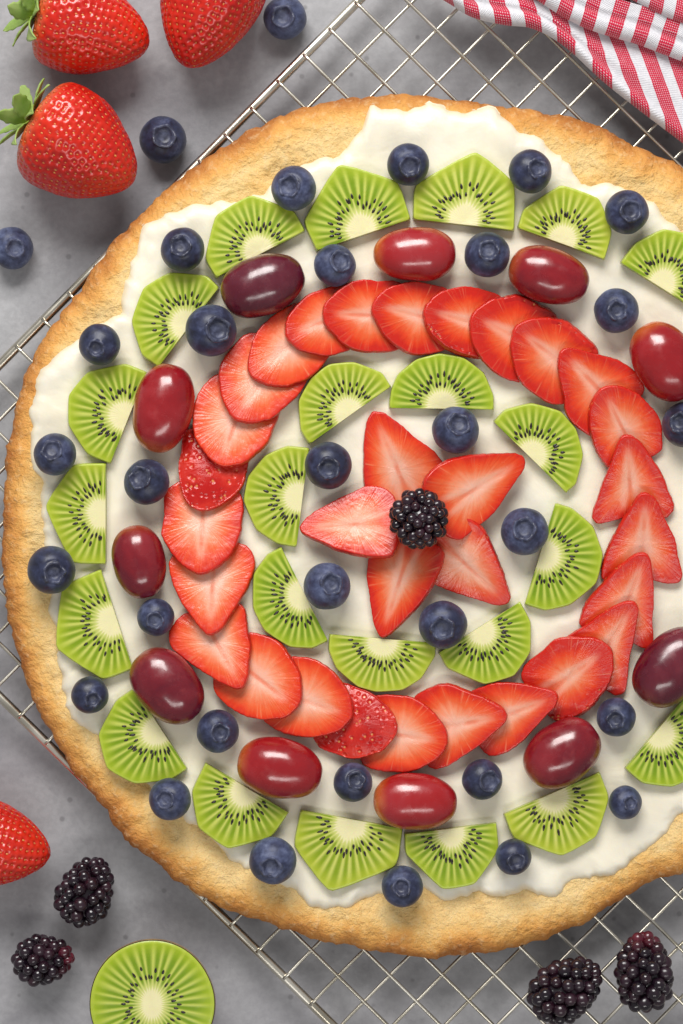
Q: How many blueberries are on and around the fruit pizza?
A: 33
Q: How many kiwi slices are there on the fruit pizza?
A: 23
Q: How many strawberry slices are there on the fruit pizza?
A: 31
